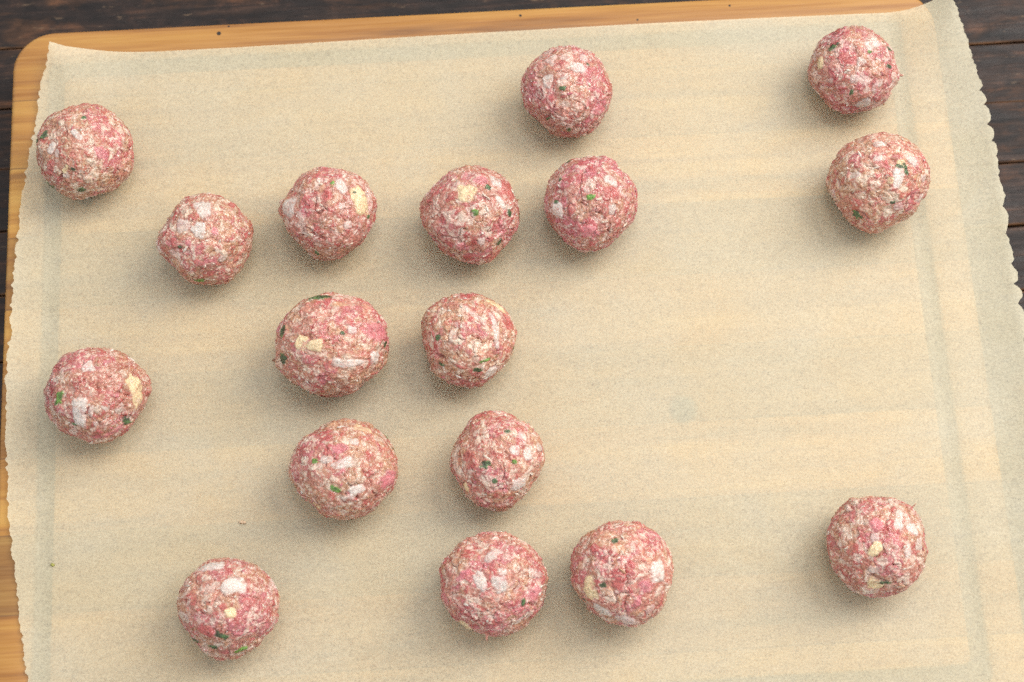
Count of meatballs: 17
